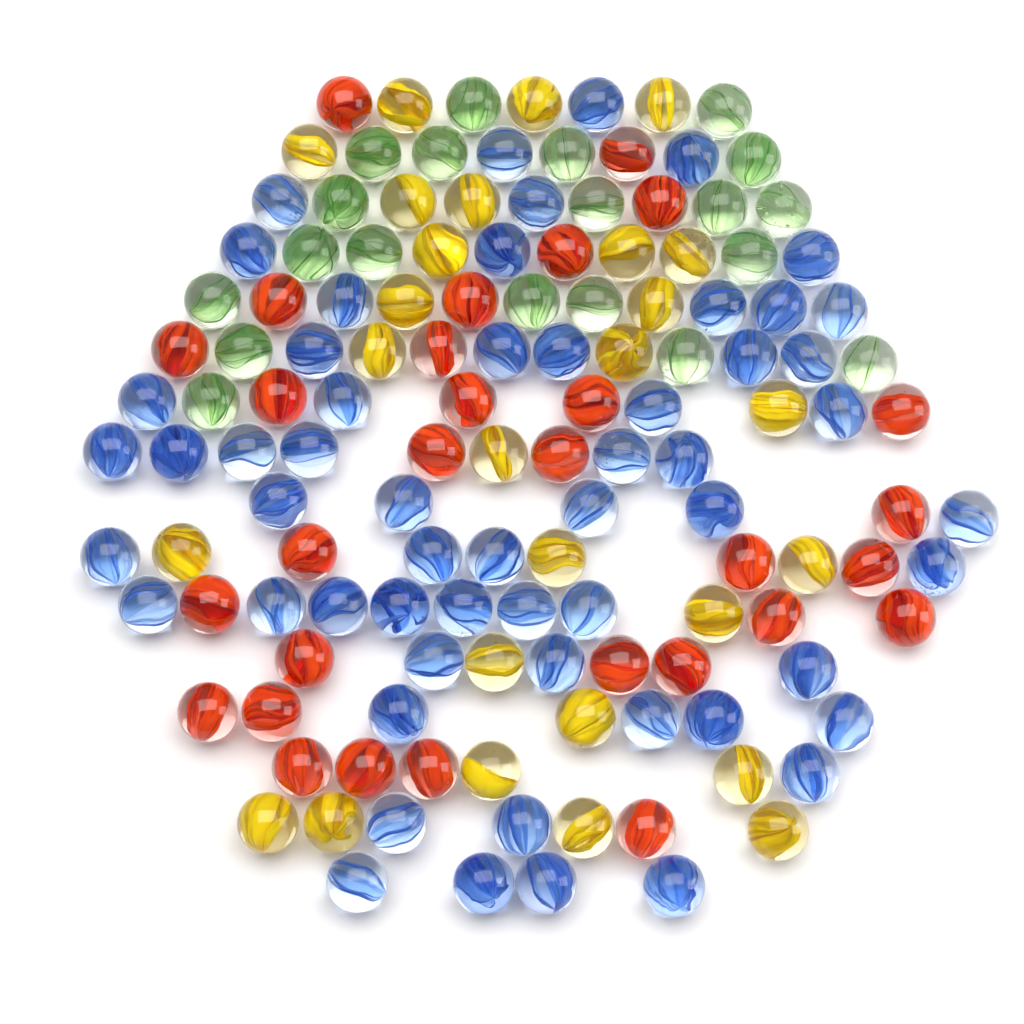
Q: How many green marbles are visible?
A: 20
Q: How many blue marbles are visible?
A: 57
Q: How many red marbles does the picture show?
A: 30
